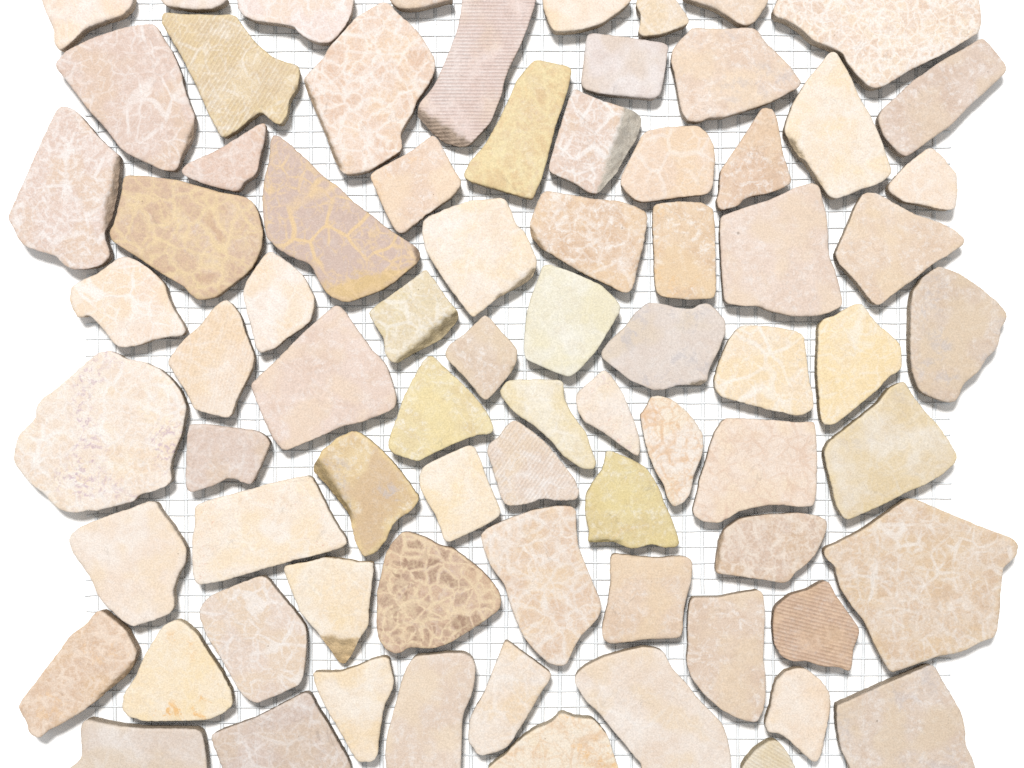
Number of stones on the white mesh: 77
